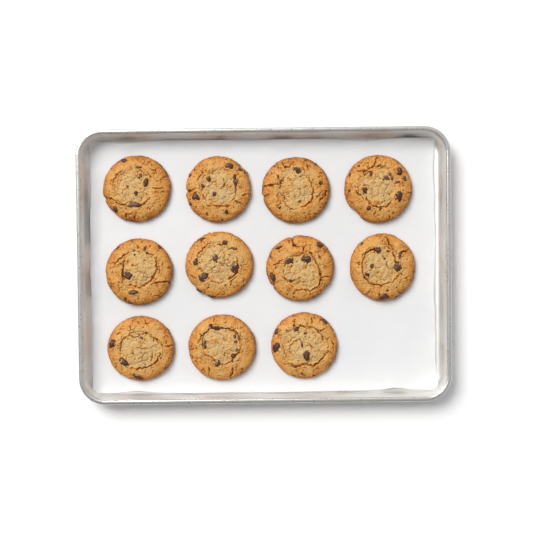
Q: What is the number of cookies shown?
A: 11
